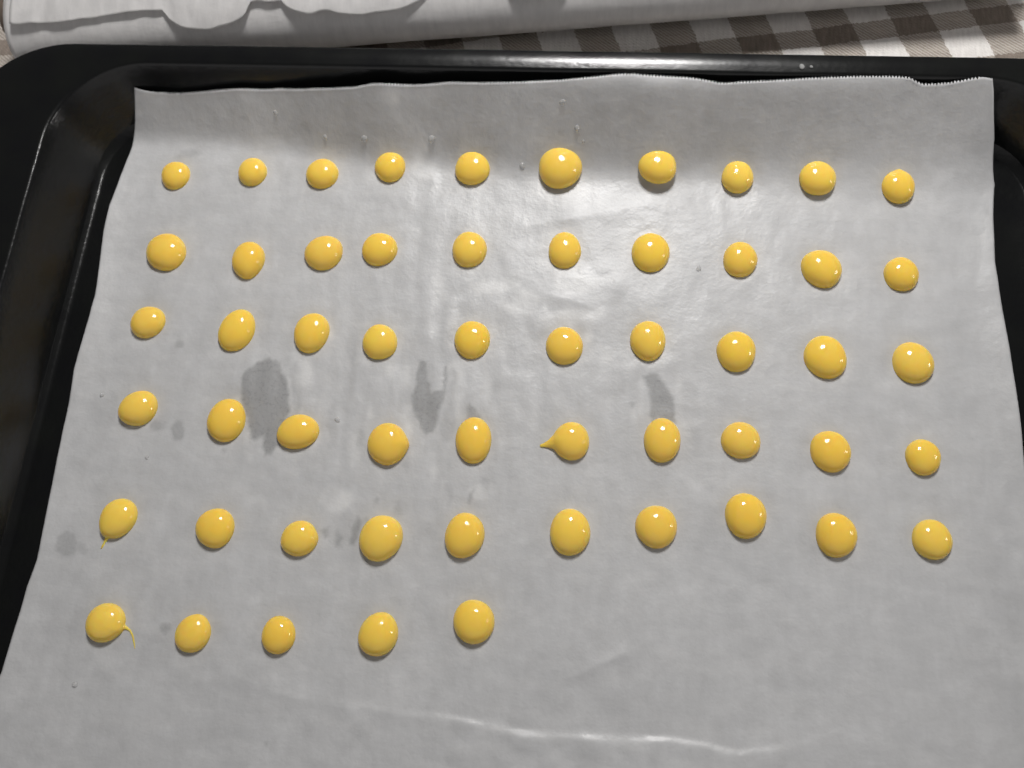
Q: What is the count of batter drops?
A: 55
